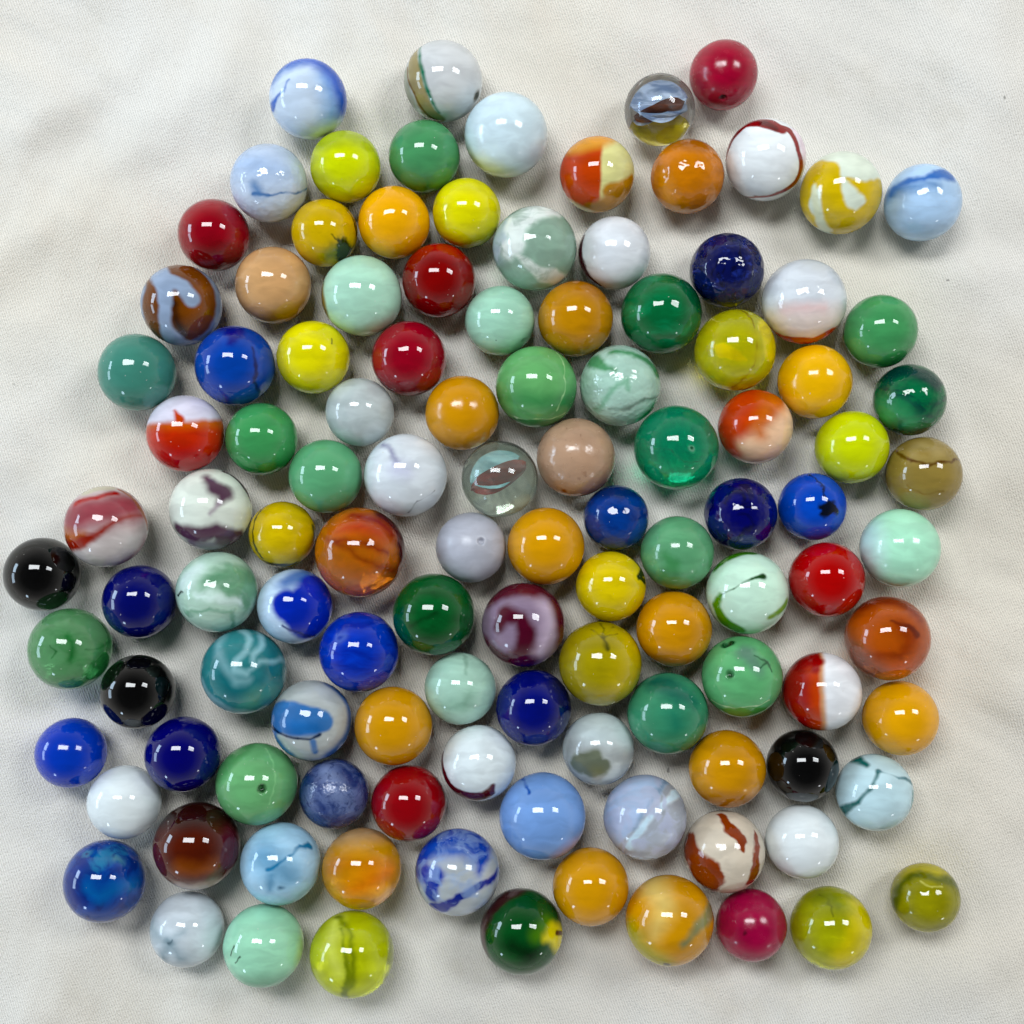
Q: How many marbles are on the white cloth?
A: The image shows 114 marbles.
